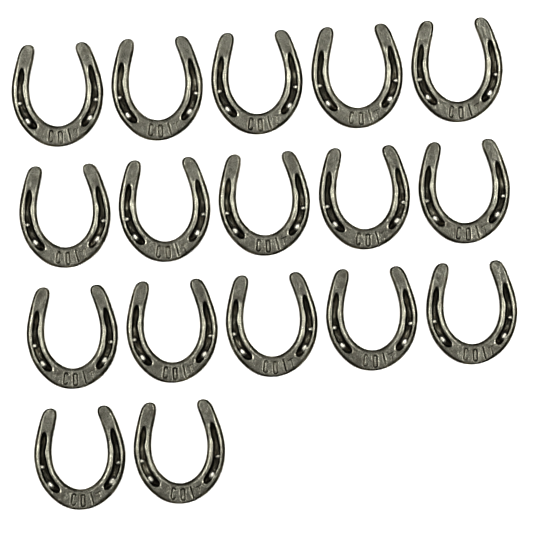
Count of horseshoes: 17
